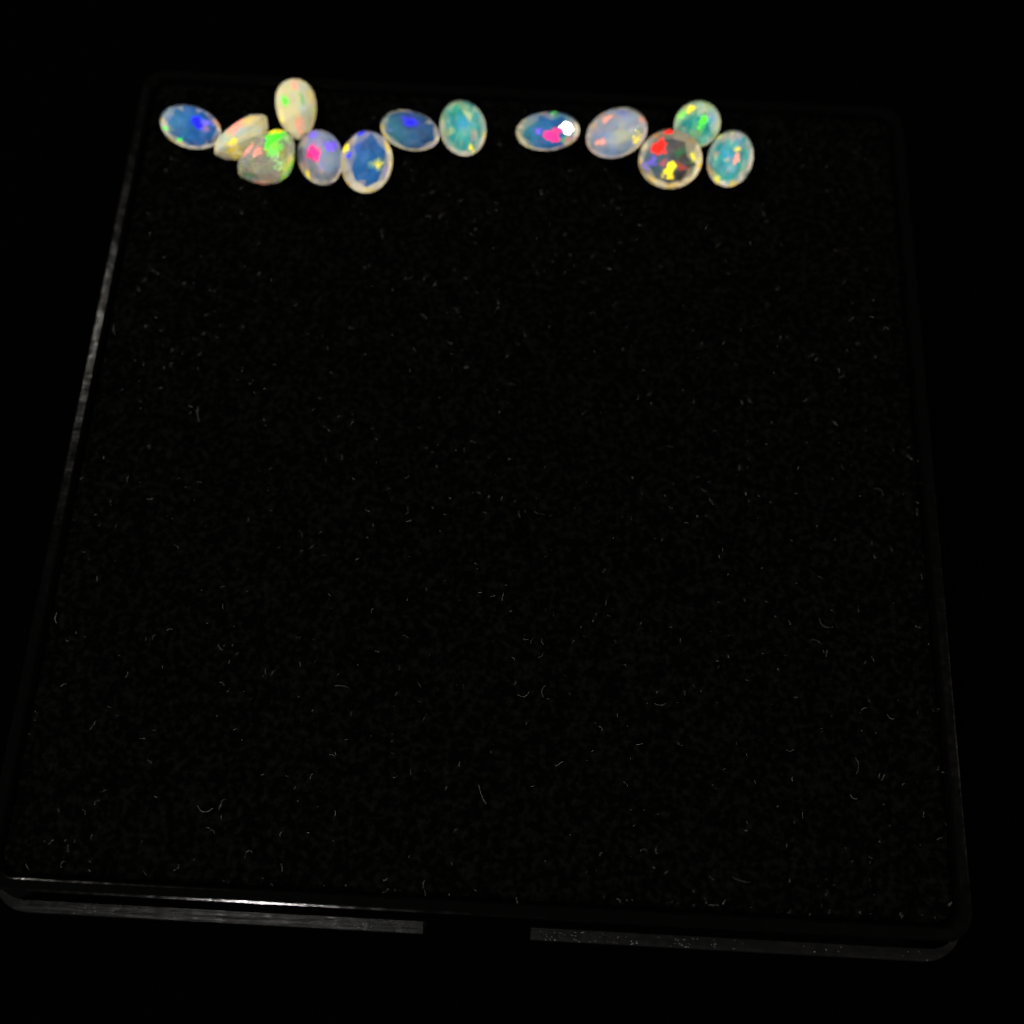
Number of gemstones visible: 13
